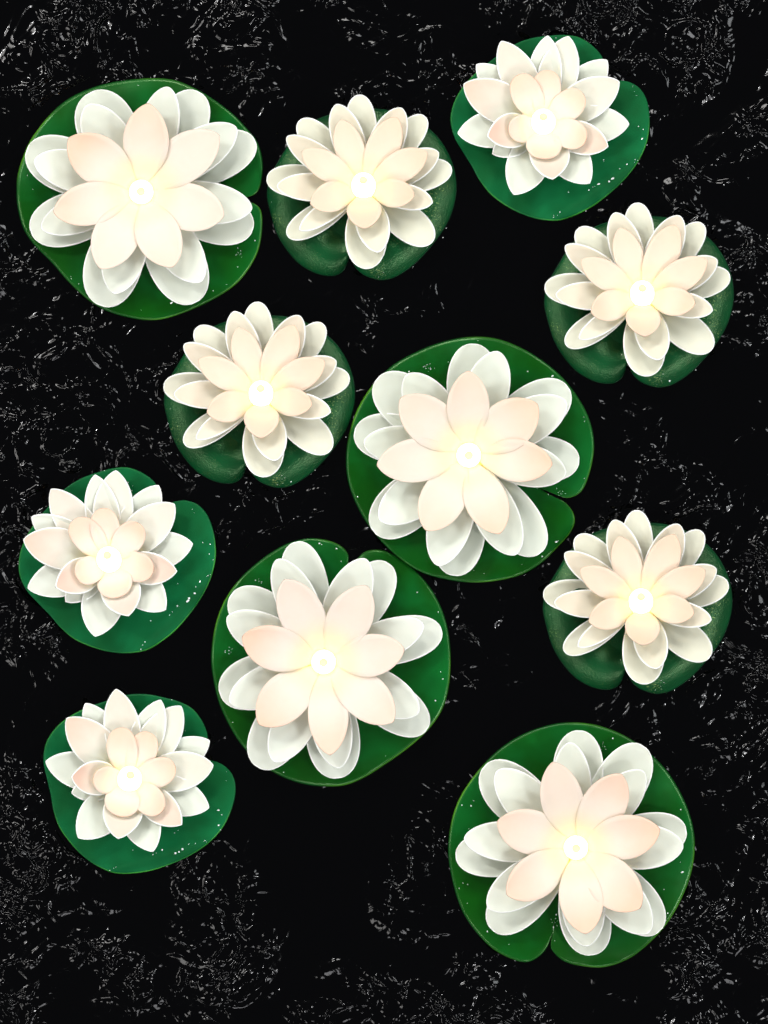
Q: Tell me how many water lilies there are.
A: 11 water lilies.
